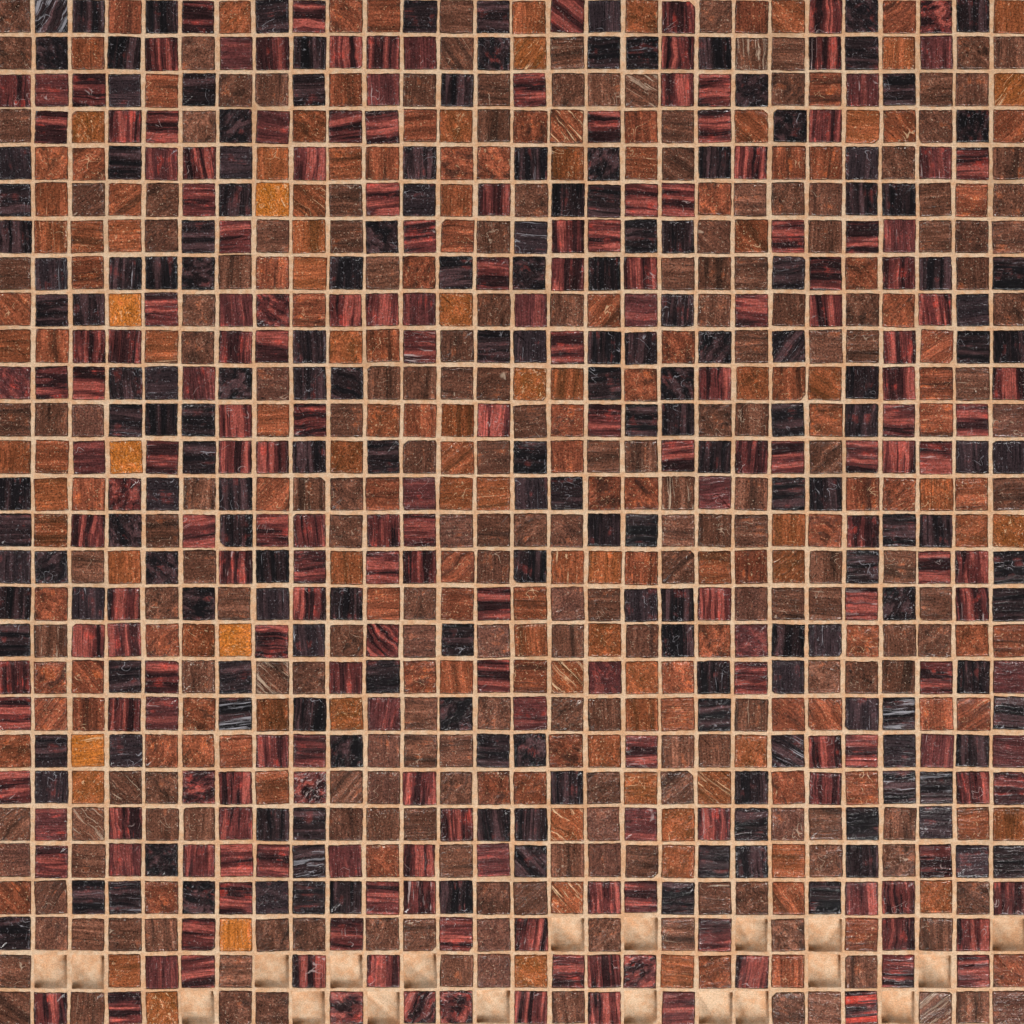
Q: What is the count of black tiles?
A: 180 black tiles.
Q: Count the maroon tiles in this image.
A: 200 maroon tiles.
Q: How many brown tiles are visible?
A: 199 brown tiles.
